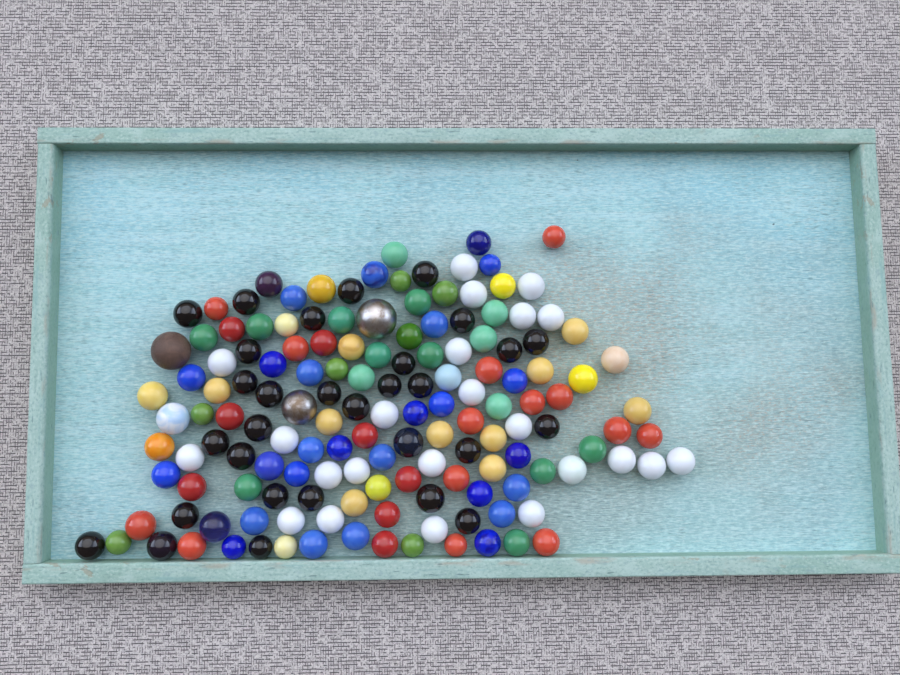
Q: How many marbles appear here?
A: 149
